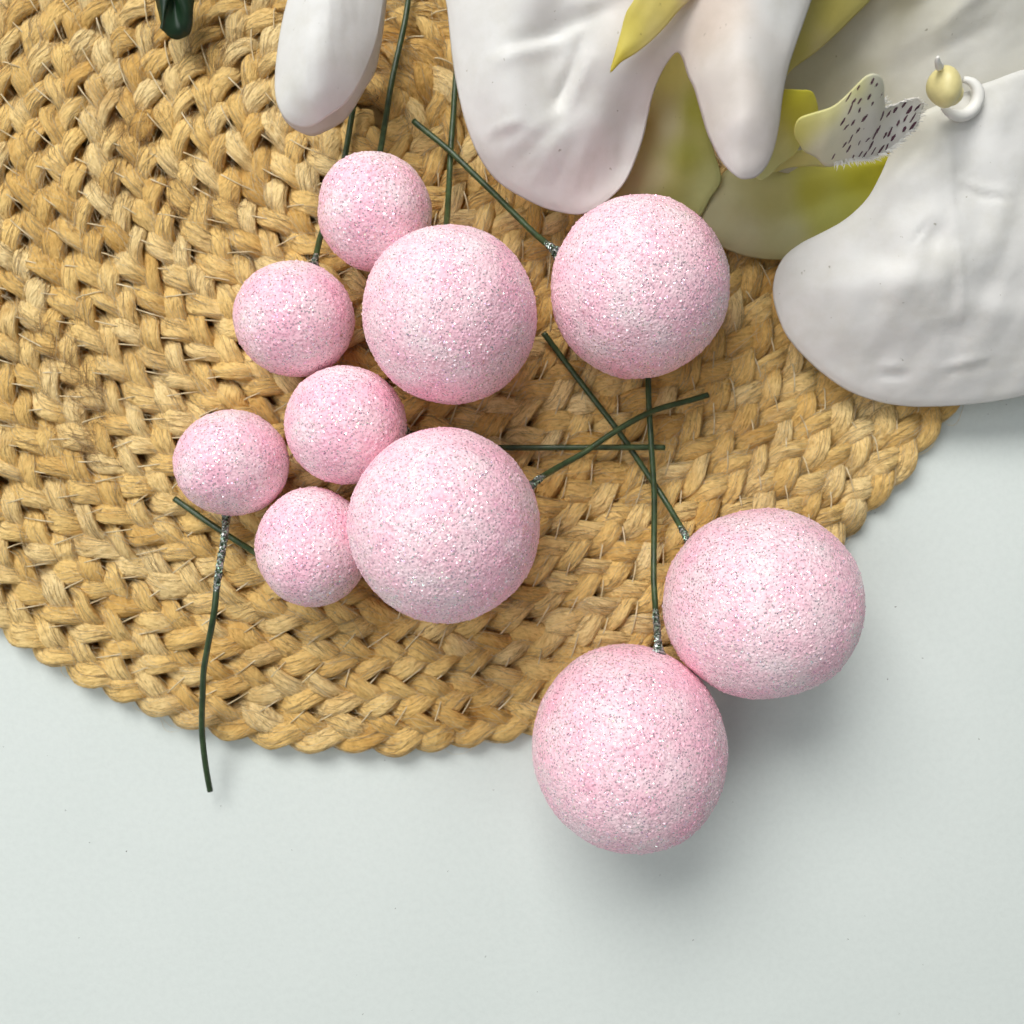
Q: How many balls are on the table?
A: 10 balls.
